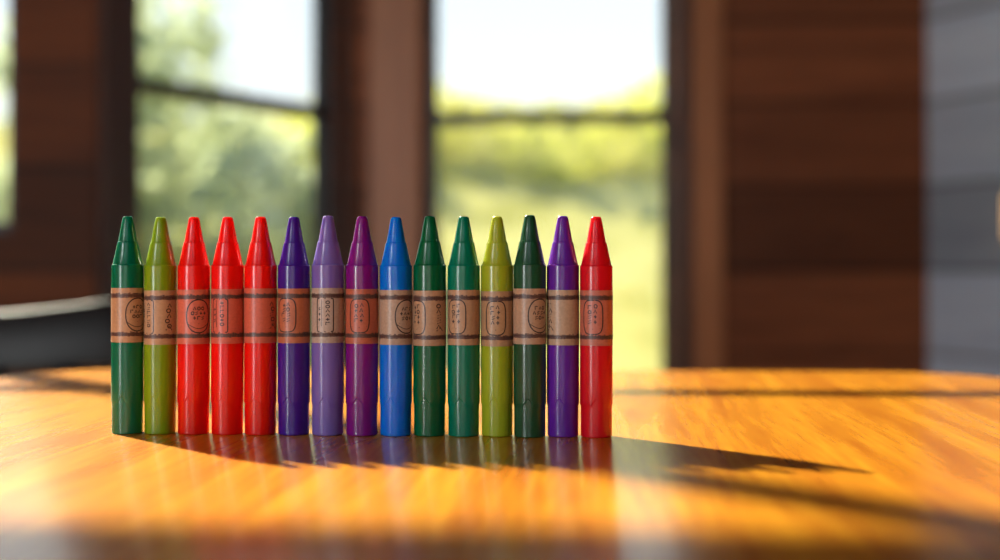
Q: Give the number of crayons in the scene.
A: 15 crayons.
